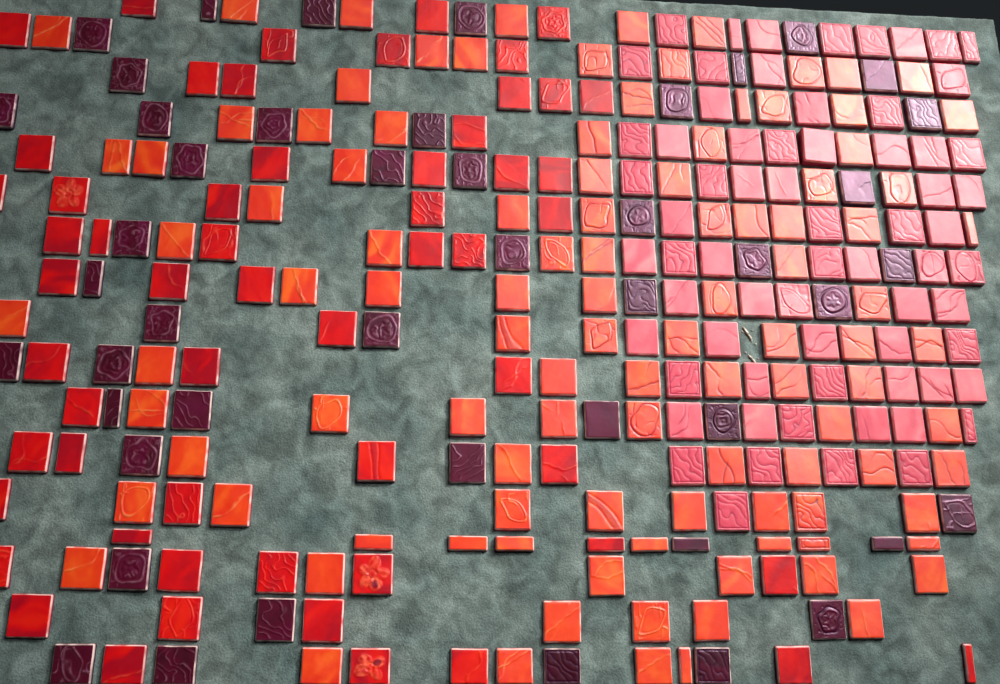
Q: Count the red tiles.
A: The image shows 57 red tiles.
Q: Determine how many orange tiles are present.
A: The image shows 106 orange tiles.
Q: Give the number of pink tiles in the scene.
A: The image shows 67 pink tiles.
